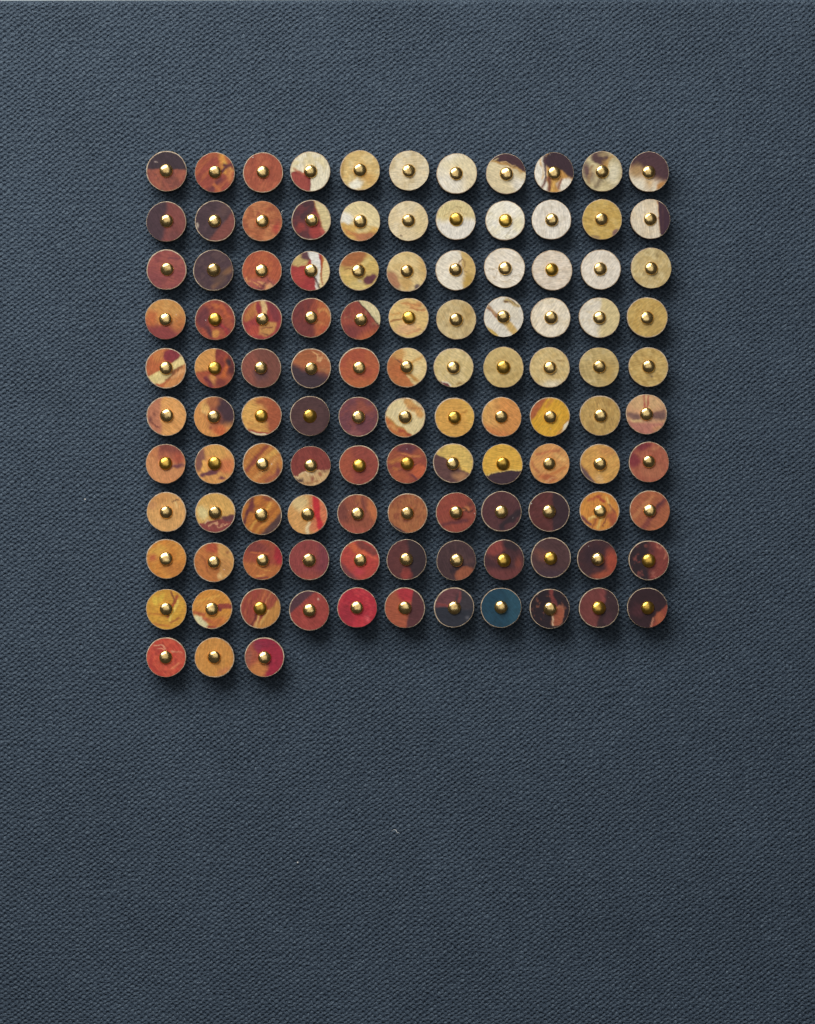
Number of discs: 113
